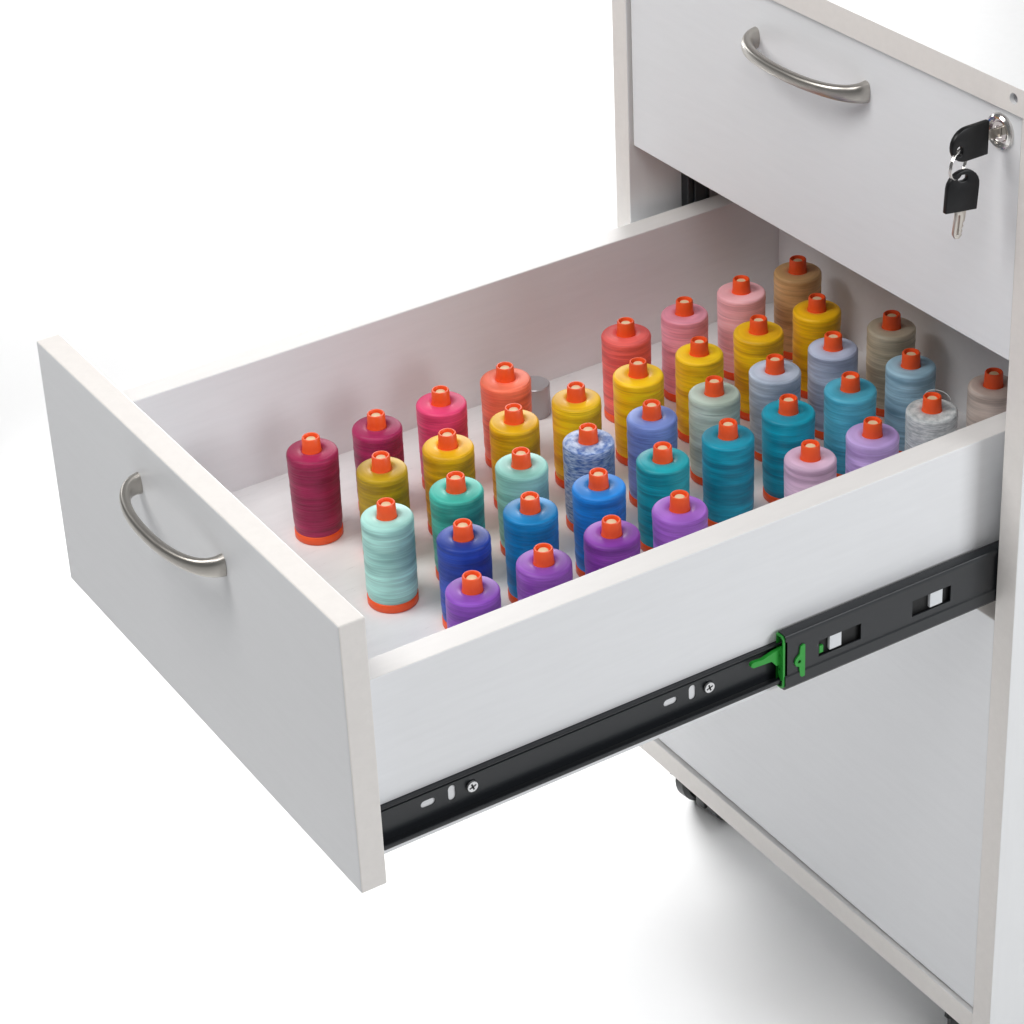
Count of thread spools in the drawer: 41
